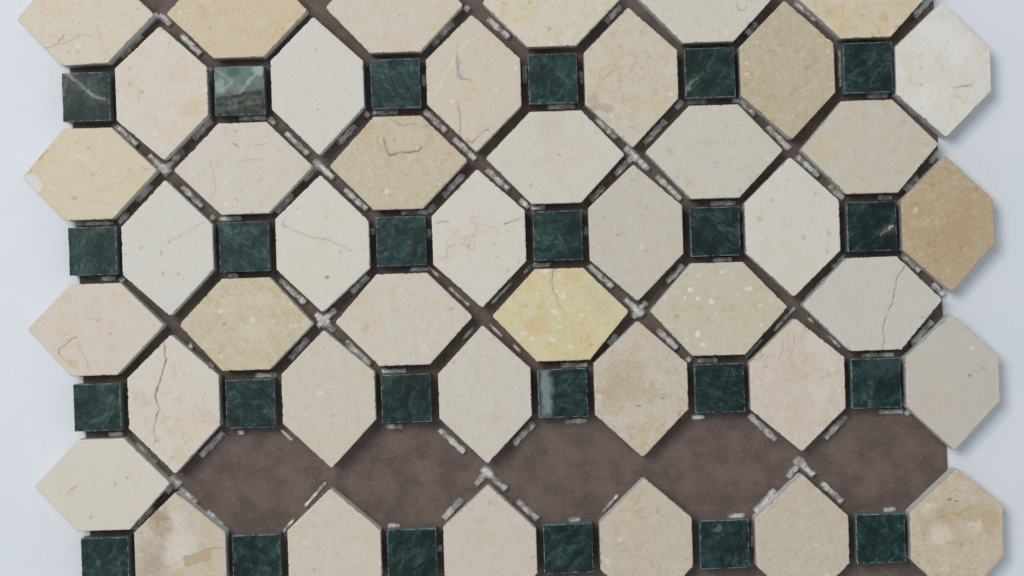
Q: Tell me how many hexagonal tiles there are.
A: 43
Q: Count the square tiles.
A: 24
